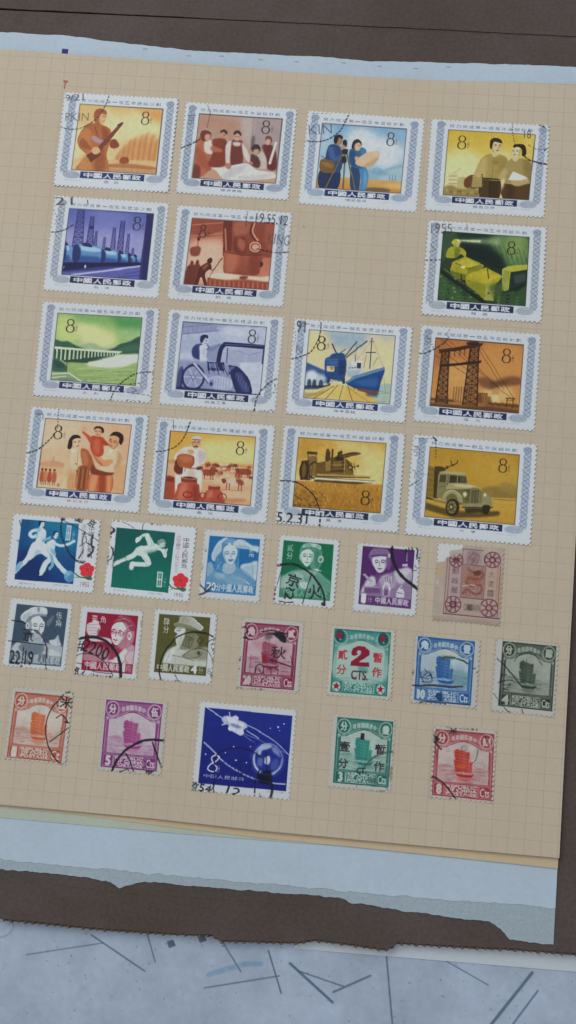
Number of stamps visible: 33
